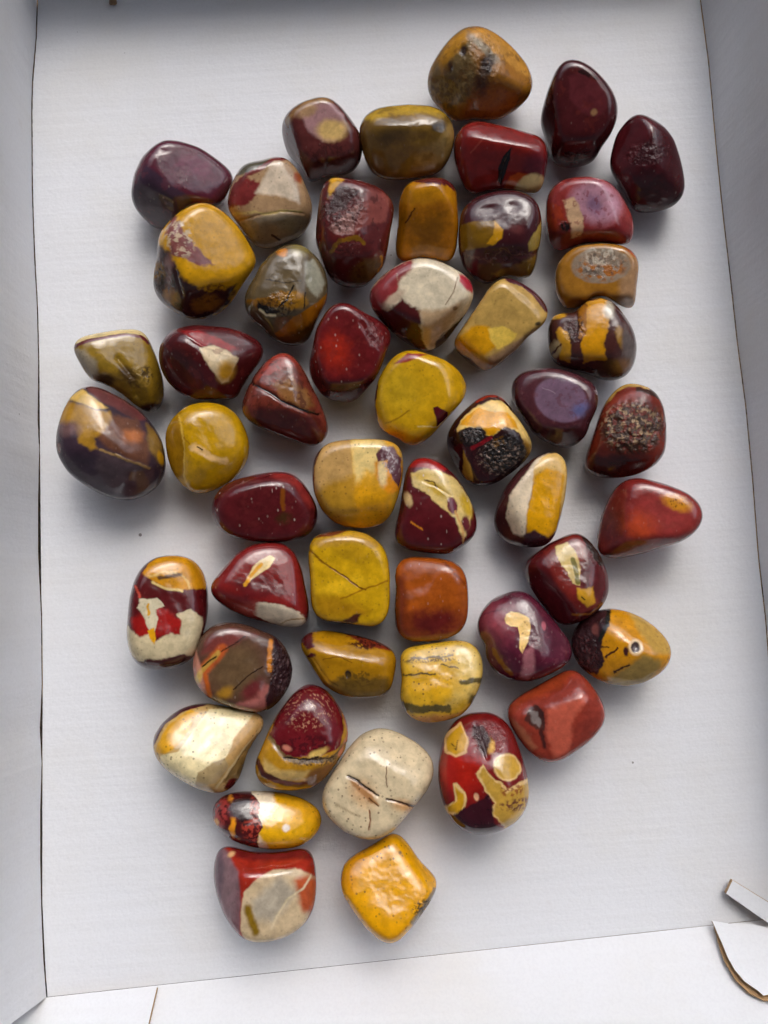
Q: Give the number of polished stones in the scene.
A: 51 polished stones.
